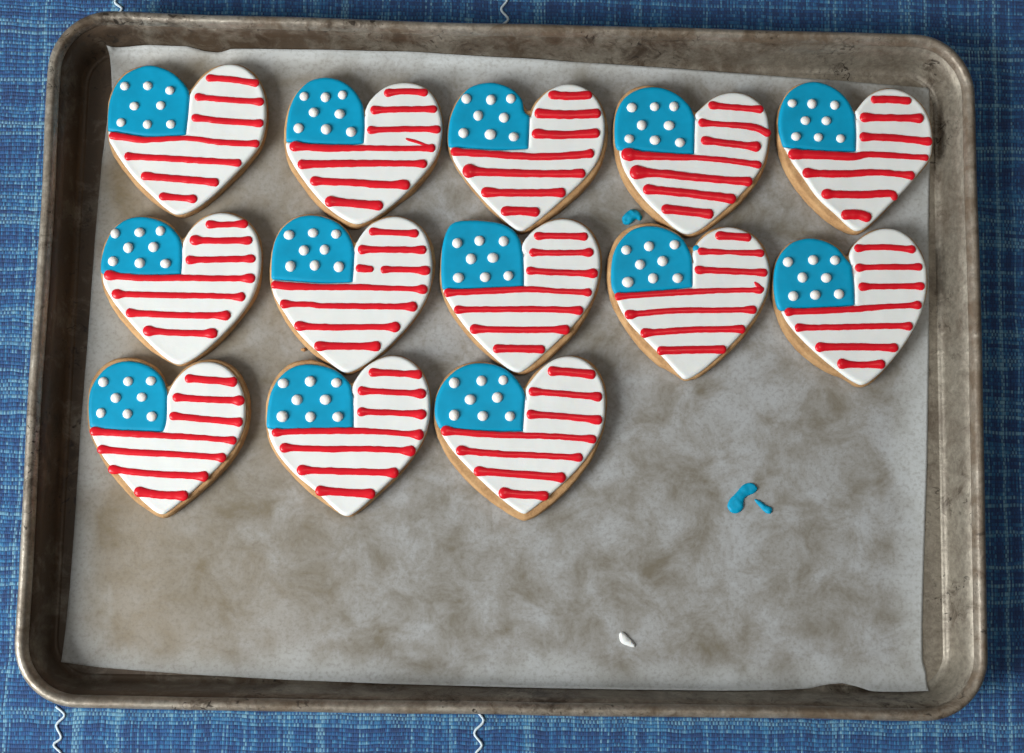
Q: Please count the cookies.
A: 13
